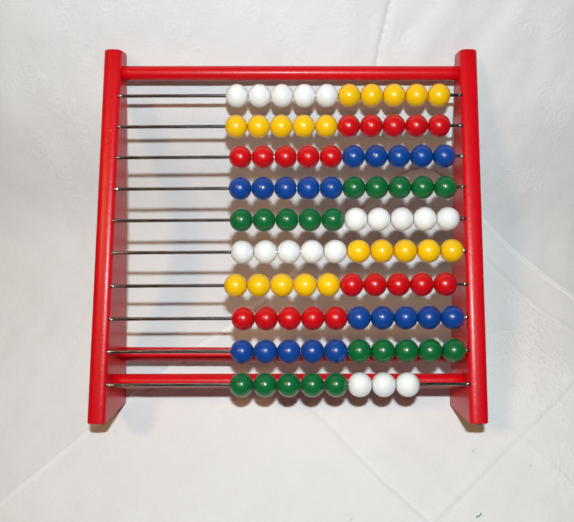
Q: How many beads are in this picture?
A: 98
